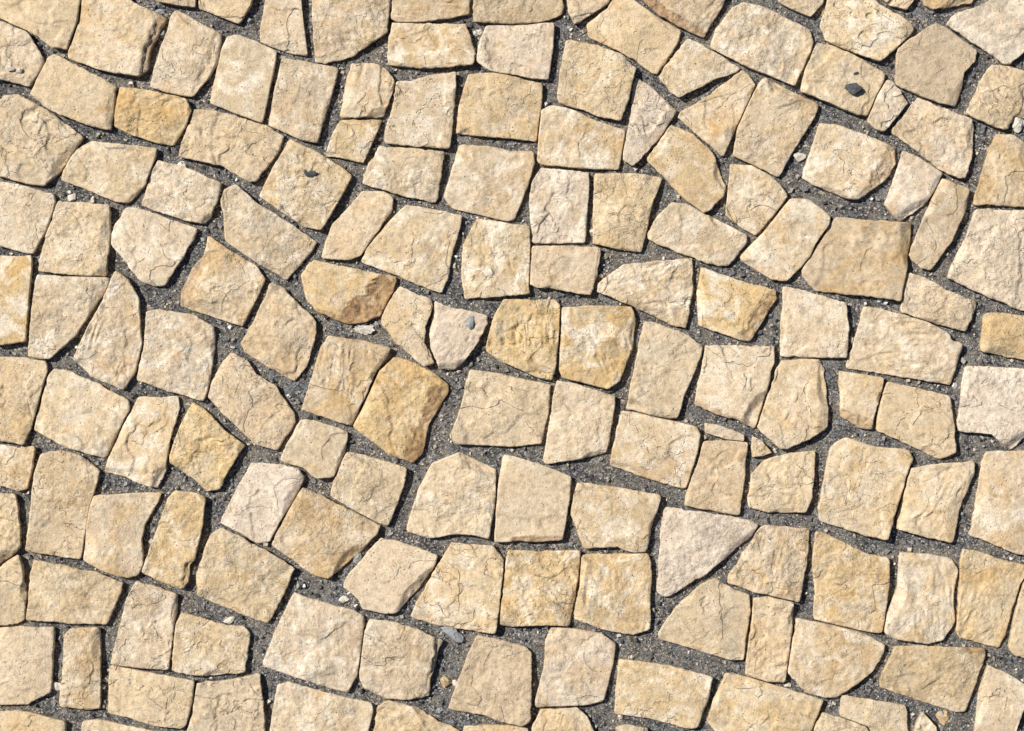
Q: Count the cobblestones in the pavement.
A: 159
